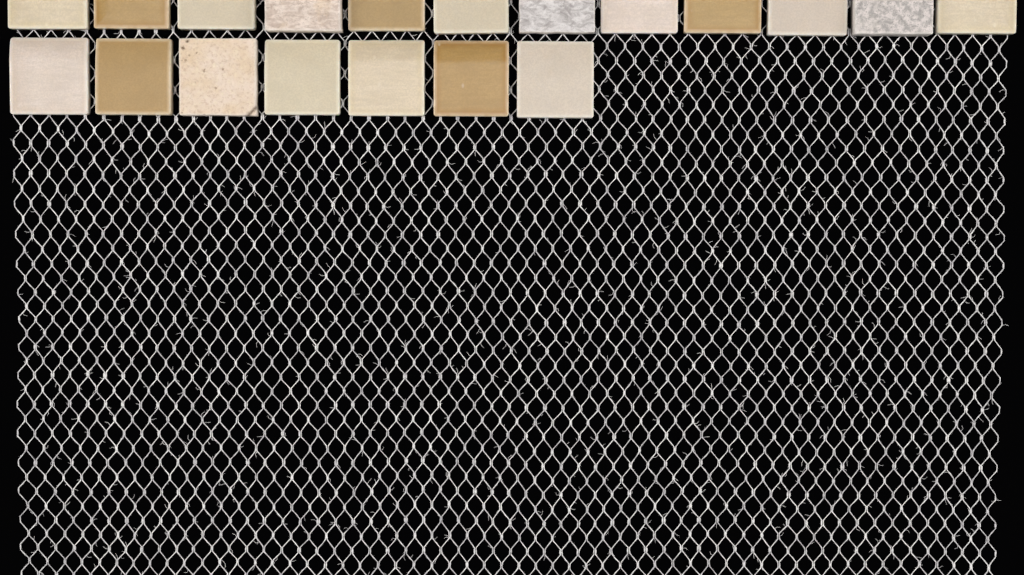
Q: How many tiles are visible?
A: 19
